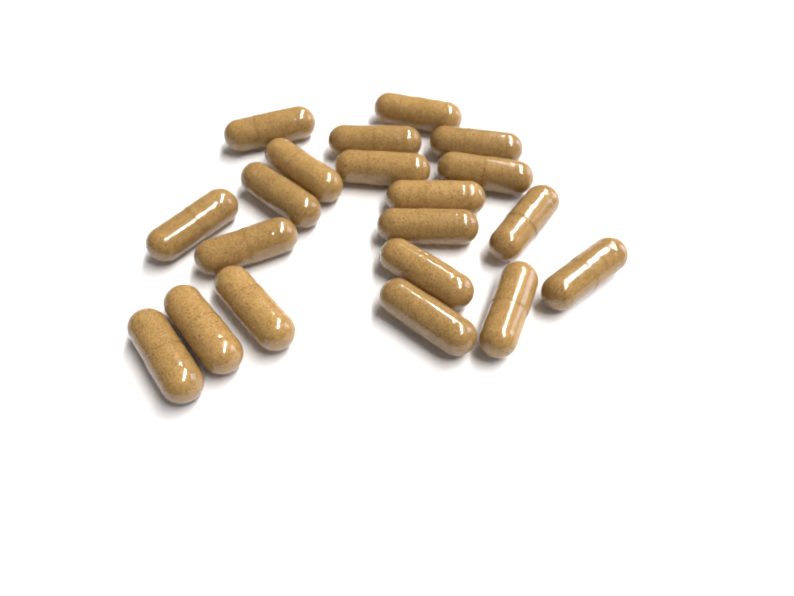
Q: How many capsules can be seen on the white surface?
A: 20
